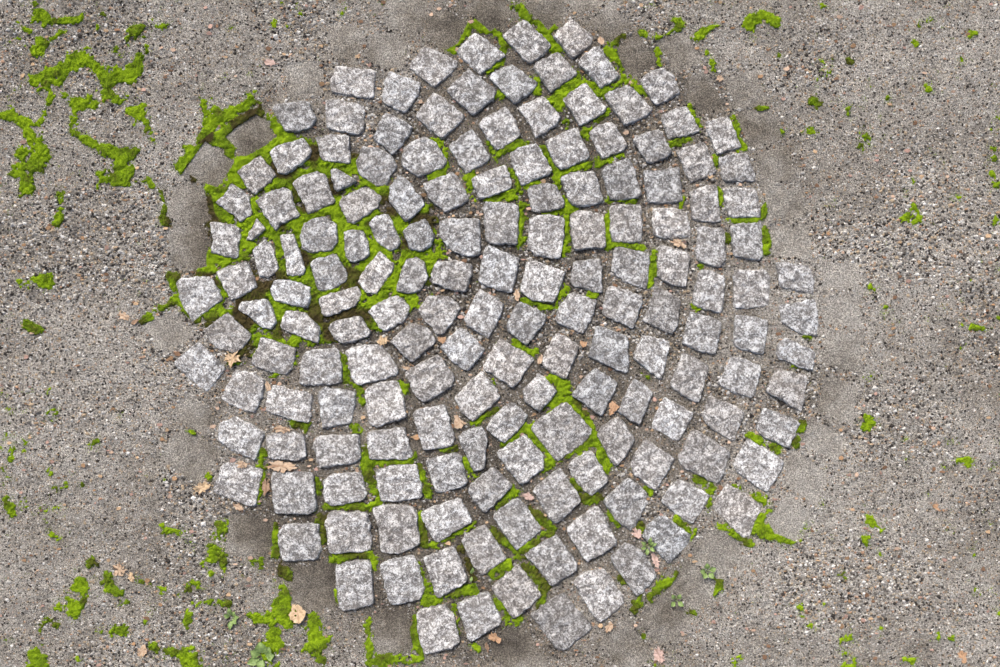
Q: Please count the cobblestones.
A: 161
